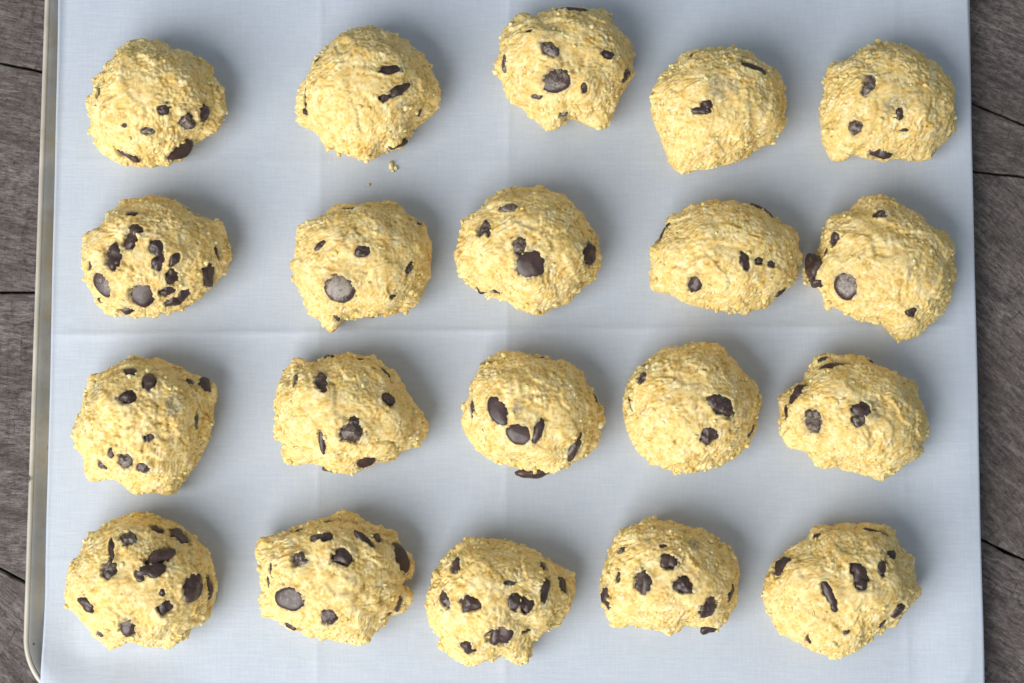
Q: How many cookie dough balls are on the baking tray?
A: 20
